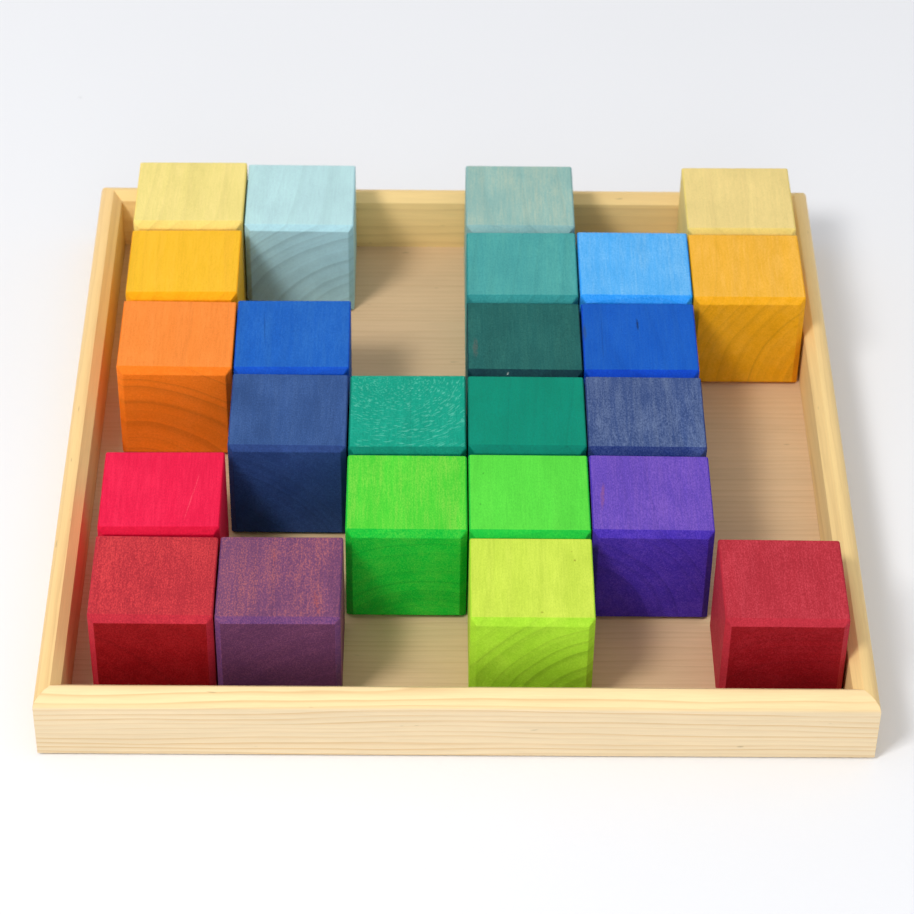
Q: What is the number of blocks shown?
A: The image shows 24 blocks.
